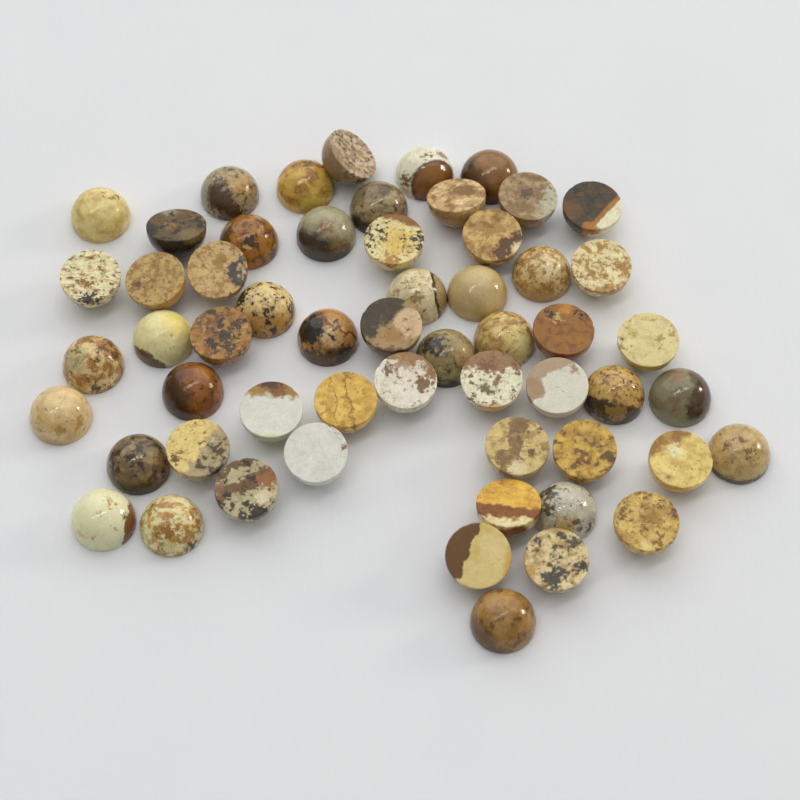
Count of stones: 57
